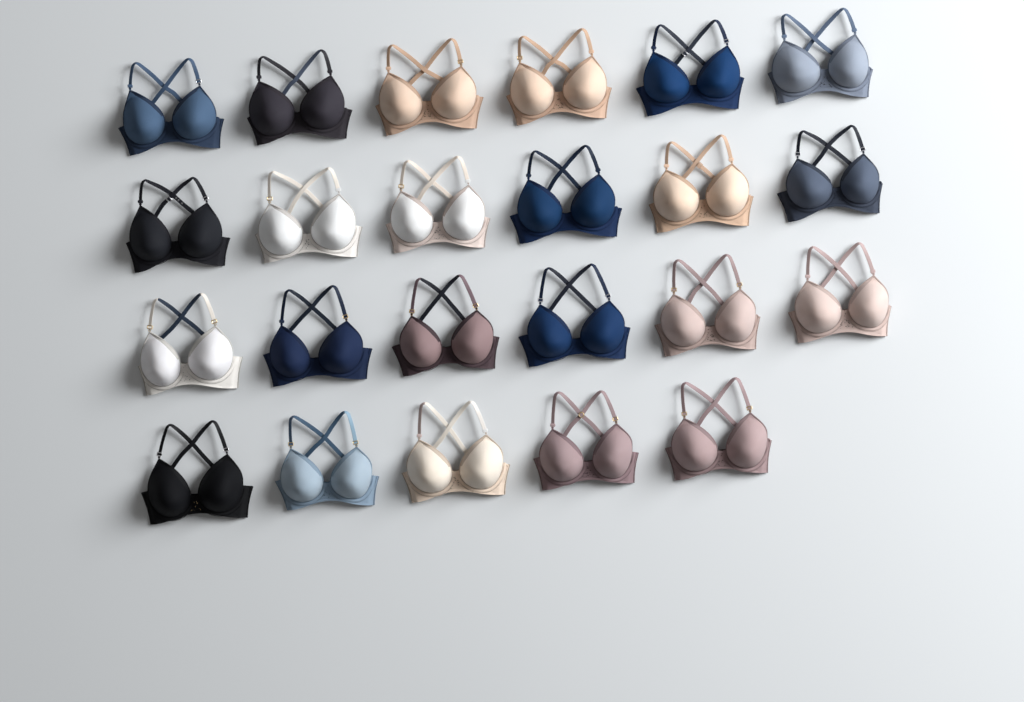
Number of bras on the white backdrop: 23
